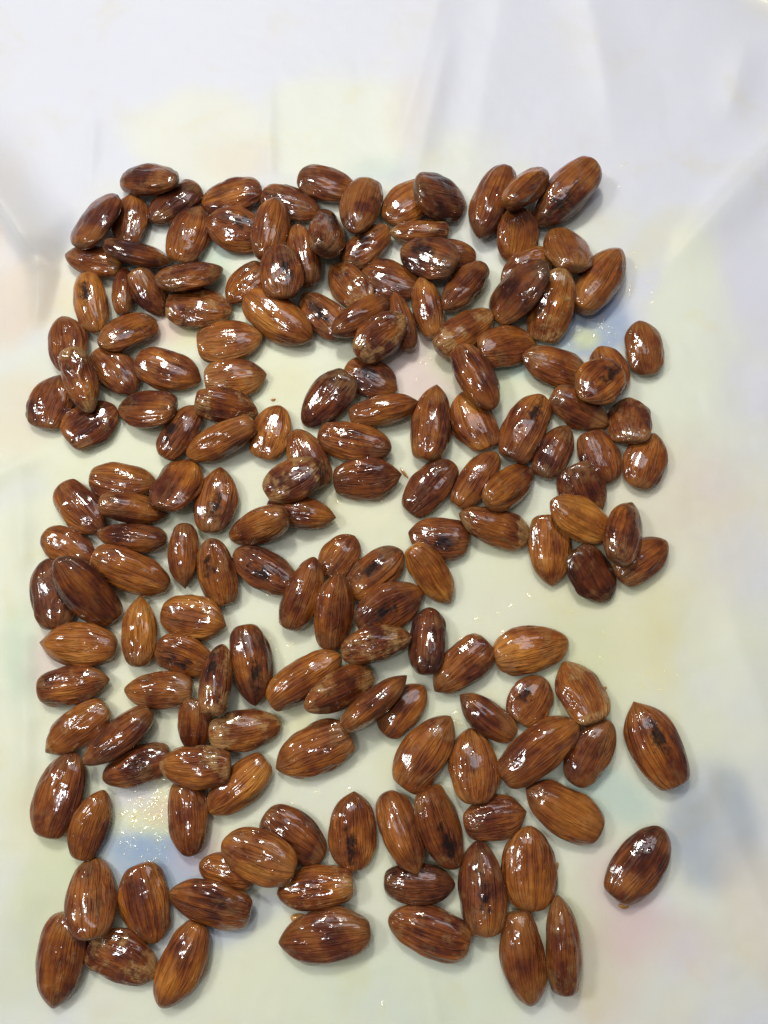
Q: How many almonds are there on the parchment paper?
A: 172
